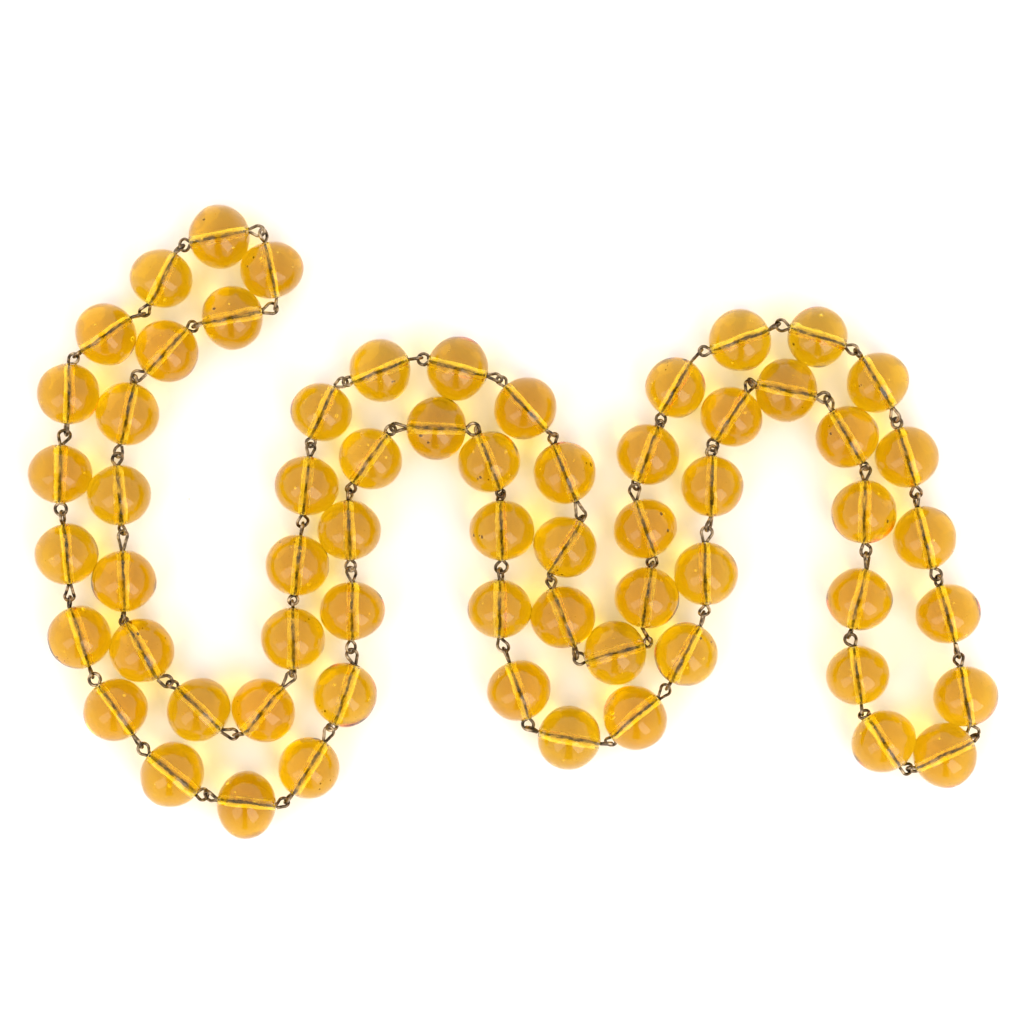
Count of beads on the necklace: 64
